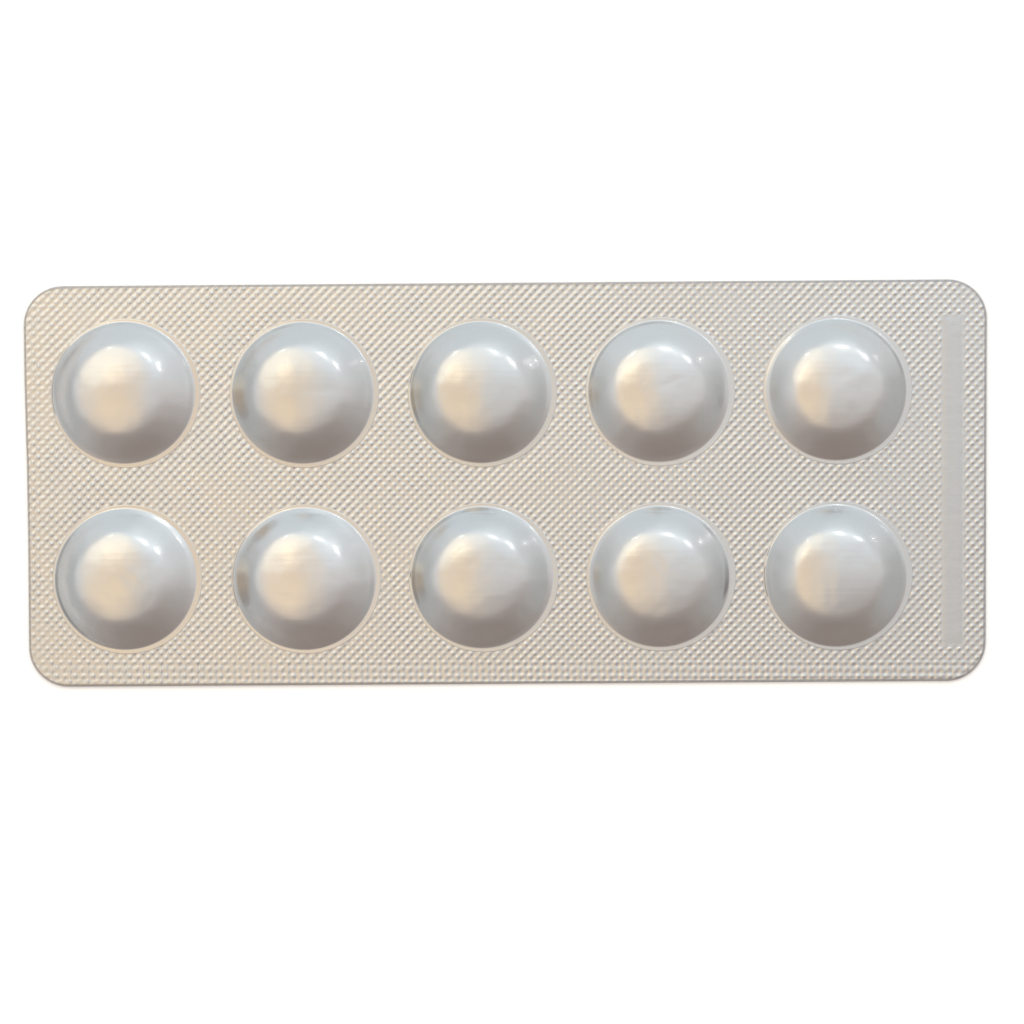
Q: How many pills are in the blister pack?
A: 10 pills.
